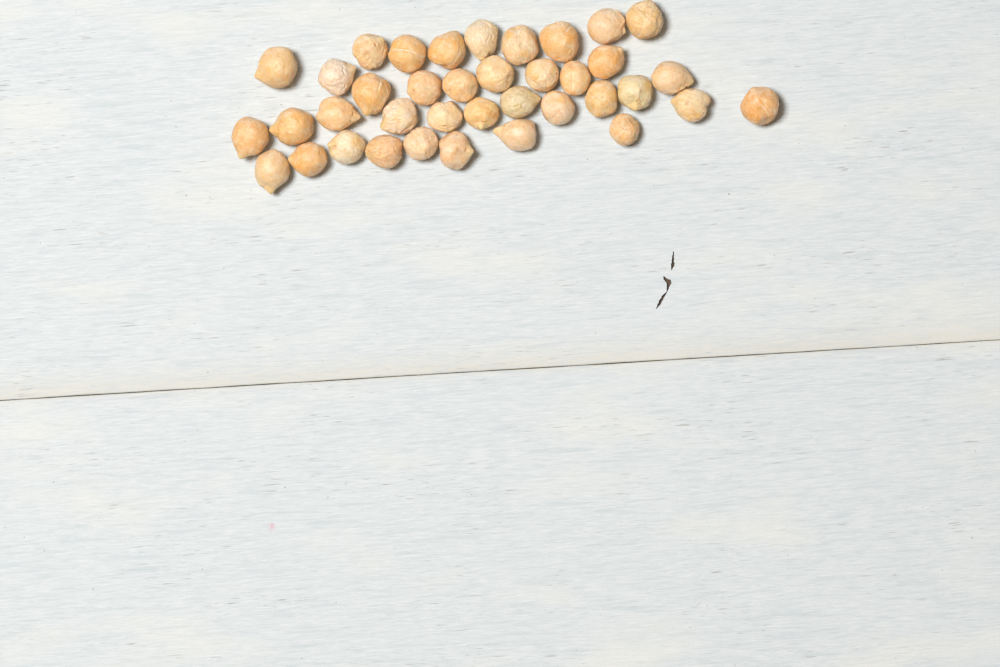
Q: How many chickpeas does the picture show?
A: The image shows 38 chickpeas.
